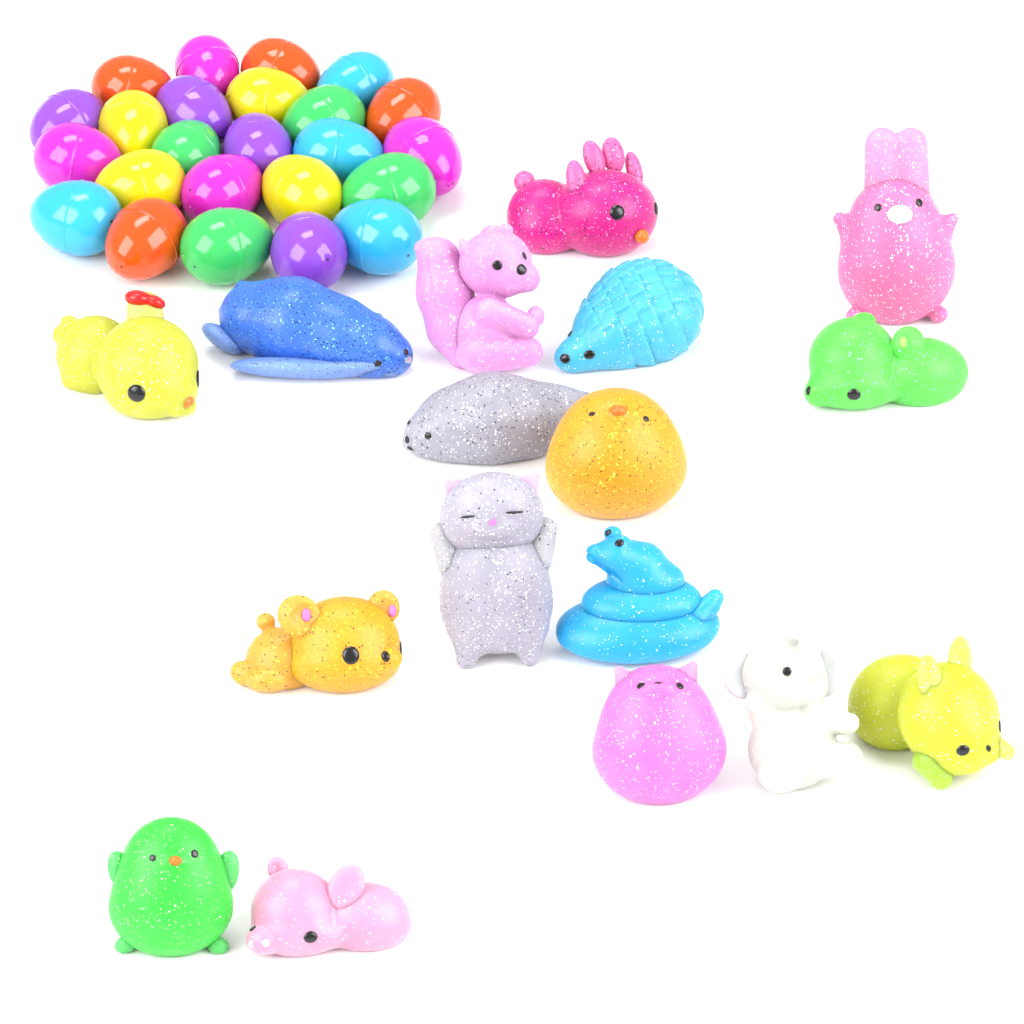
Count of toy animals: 17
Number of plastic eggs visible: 24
